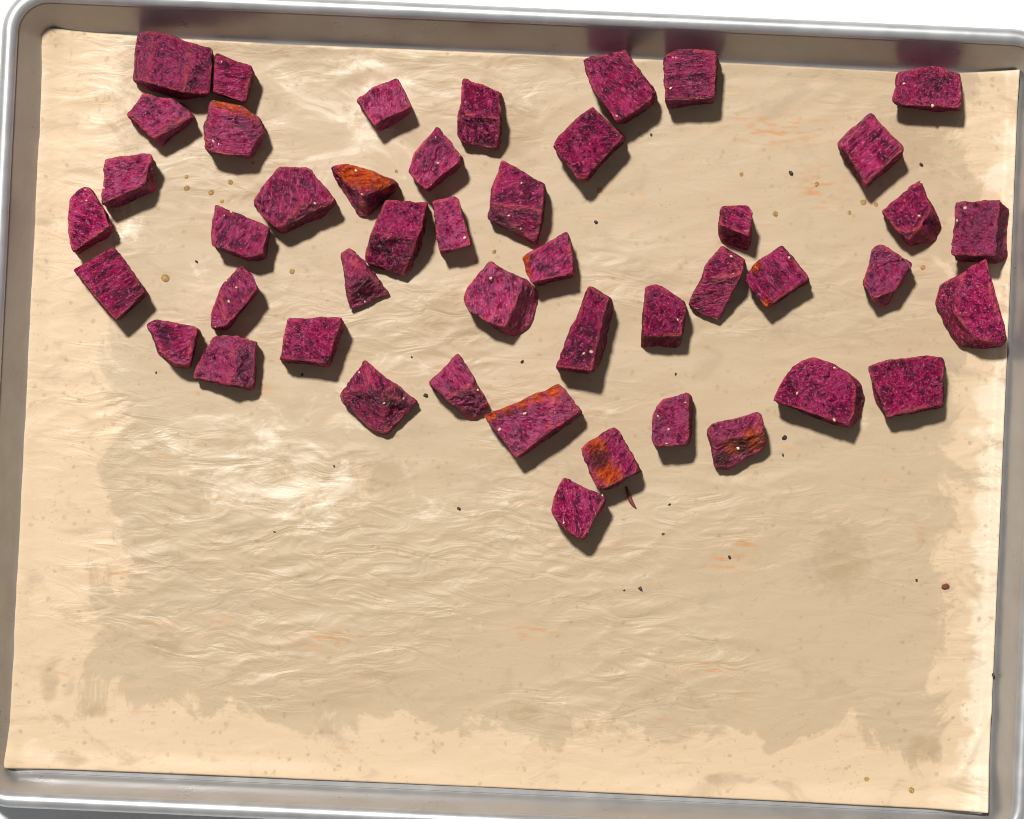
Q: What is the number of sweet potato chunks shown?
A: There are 46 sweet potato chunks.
